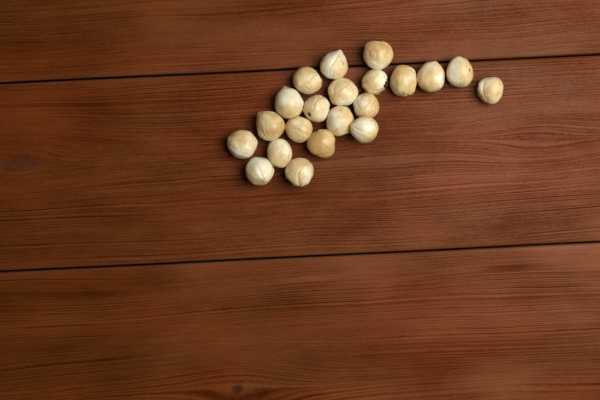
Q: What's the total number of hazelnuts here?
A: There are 21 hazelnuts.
